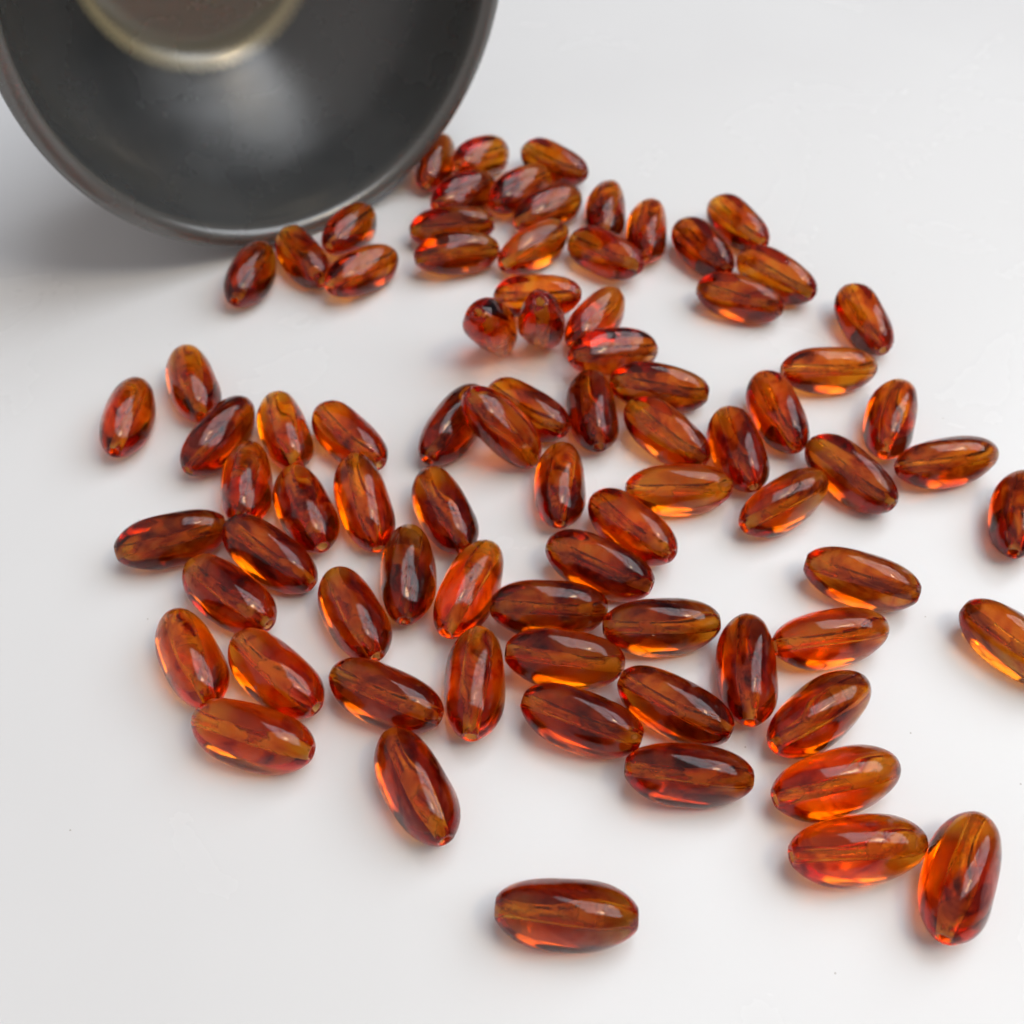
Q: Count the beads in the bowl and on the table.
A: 80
